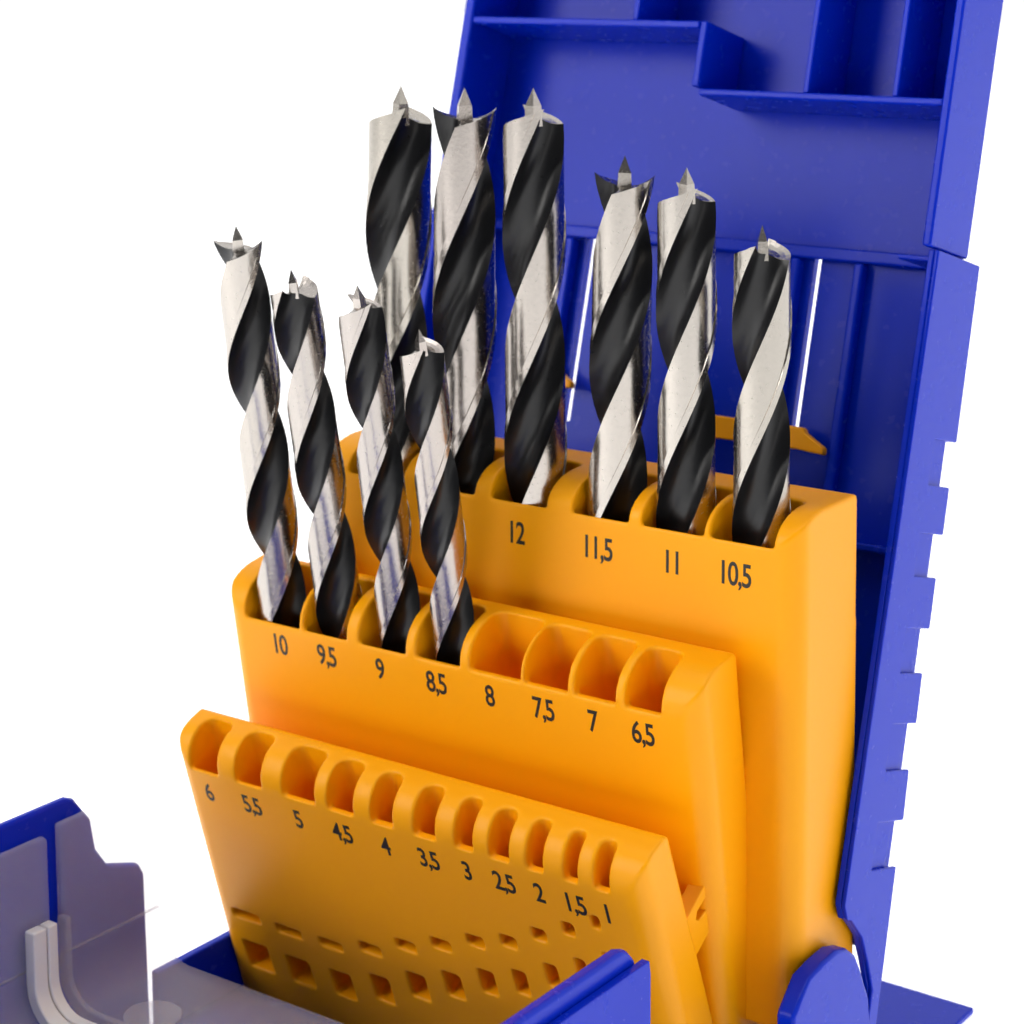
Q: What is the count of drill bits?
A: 10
